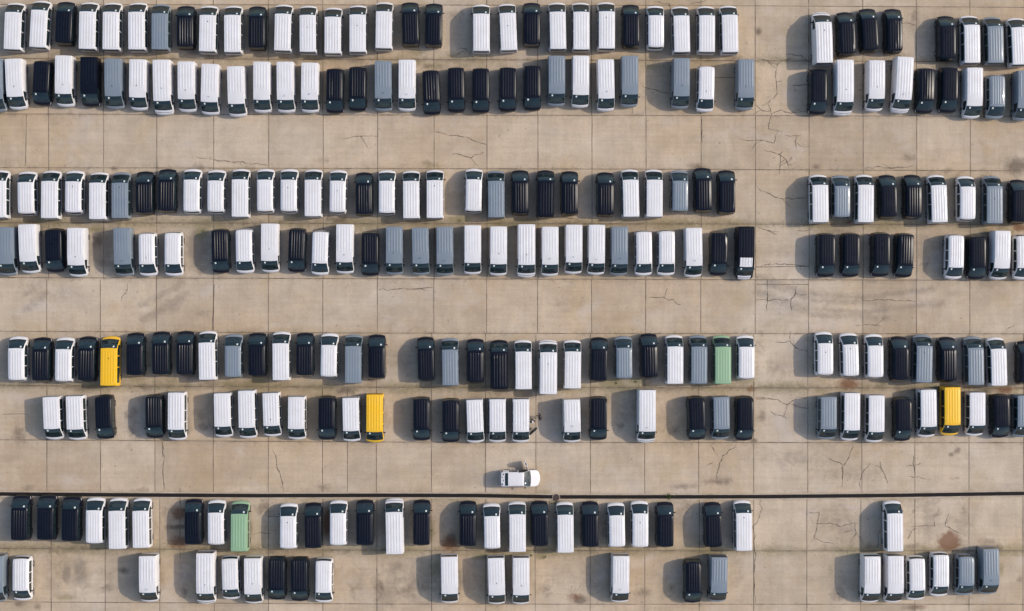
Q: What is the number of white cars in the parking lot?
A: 144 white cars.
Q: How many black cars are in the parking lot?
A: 87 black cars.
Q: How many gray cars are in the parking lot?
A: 36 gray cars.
